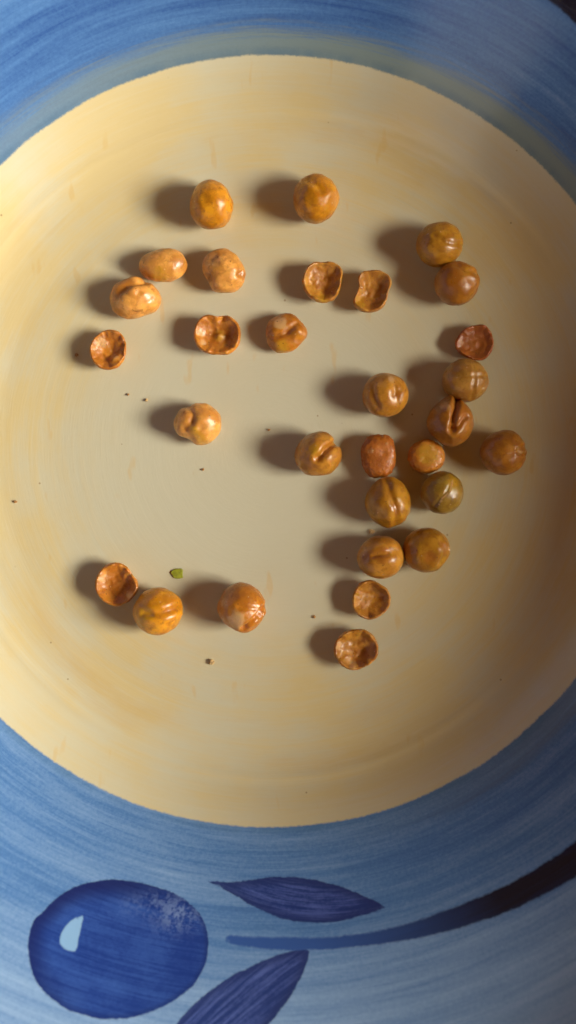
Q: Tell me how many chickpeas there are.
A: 30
